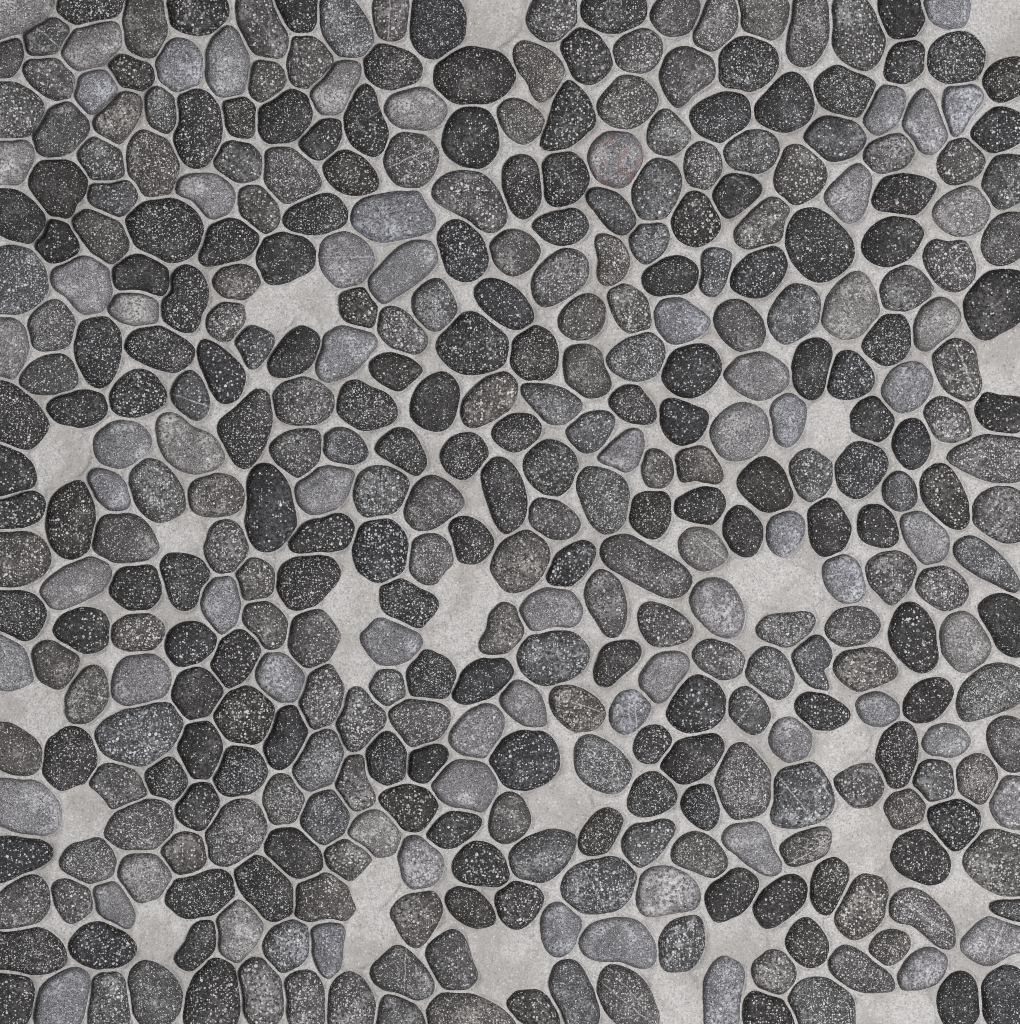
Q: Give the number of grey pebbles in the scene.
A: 169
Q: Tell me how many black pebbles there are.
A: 150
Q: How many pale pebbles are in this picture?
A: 72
